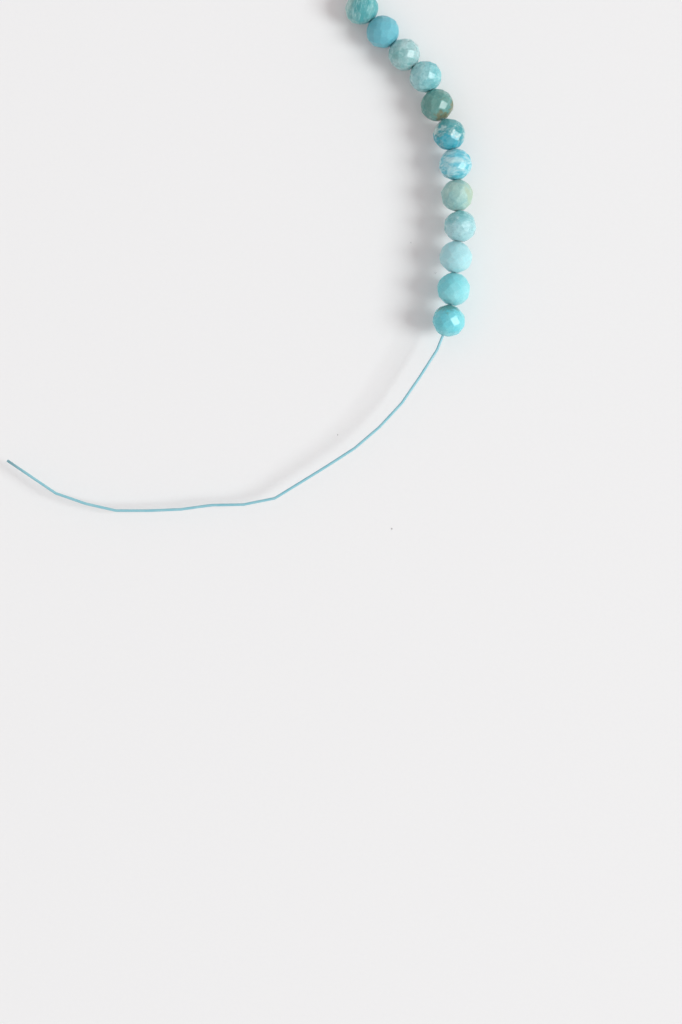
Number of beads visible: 12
